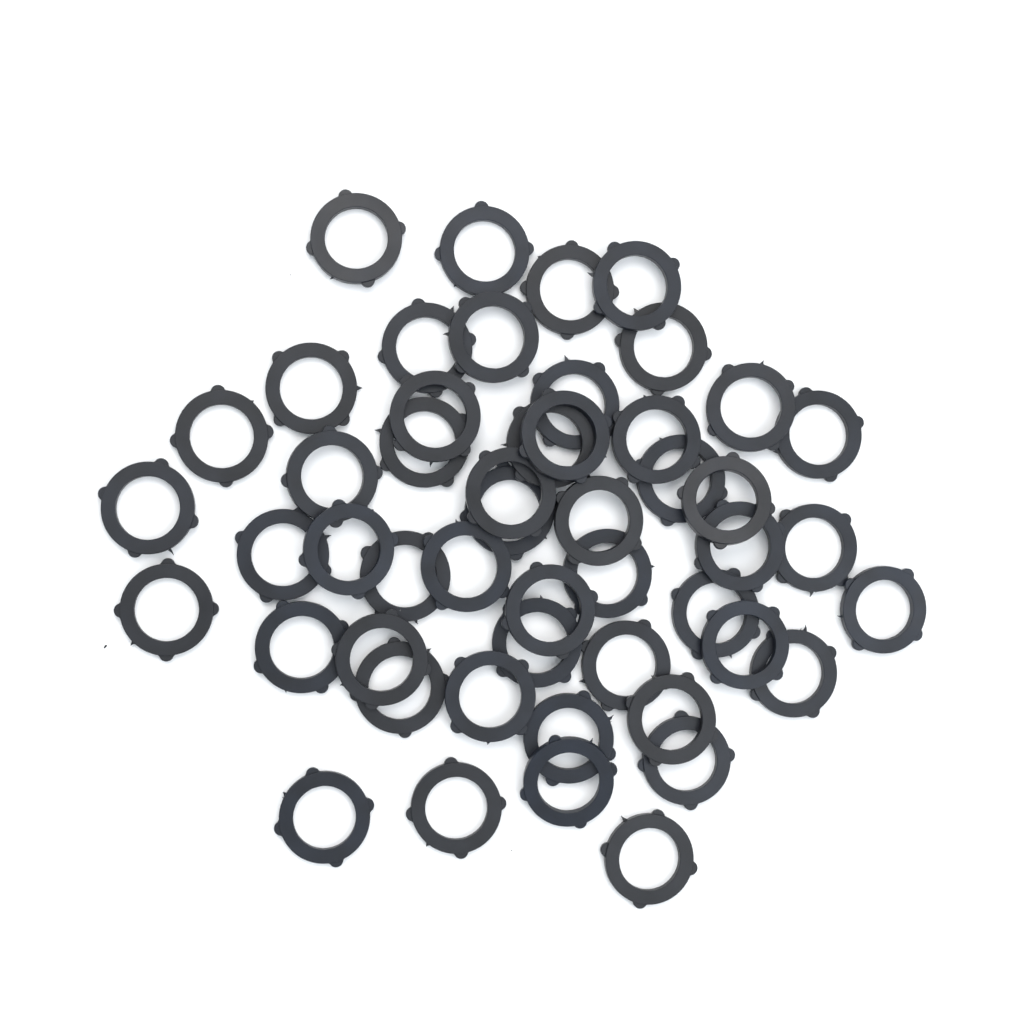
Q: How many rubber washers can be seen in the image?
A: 50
